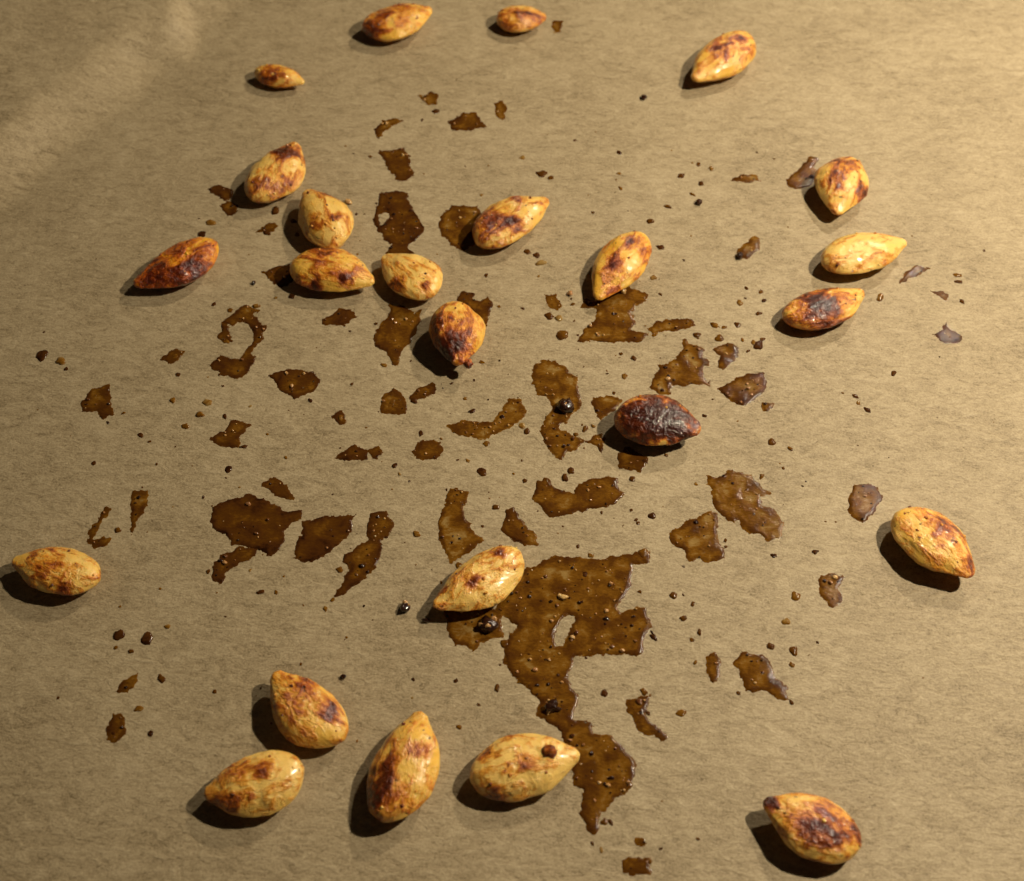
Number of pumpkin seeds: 24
